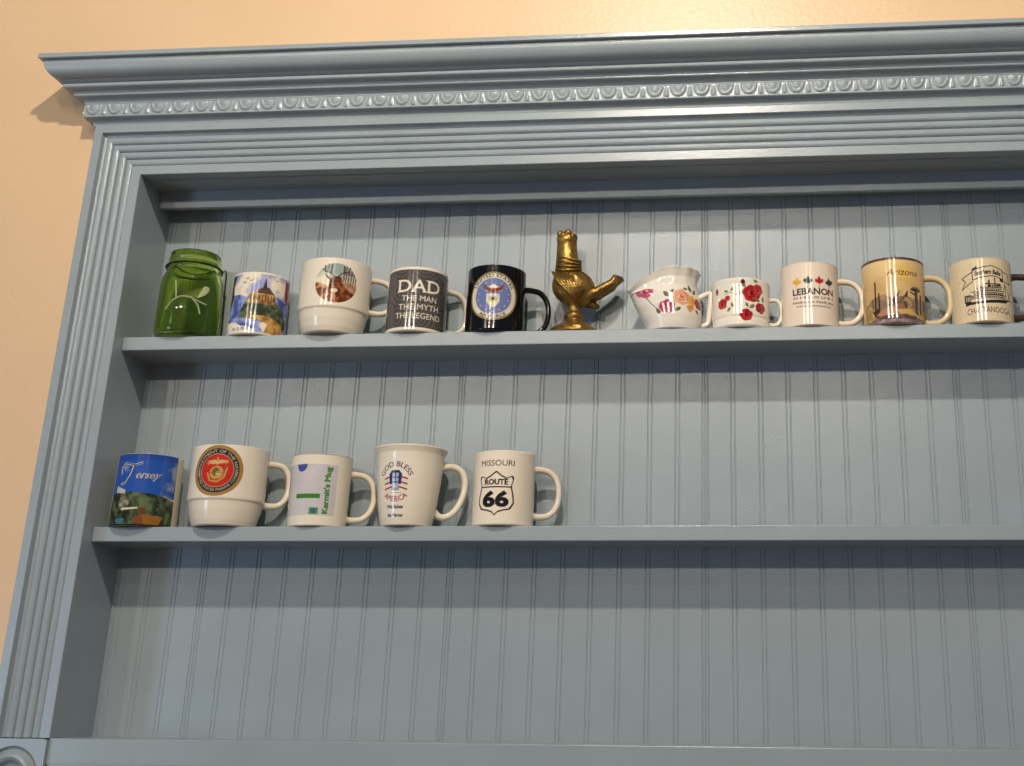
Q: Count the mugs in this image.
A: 13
